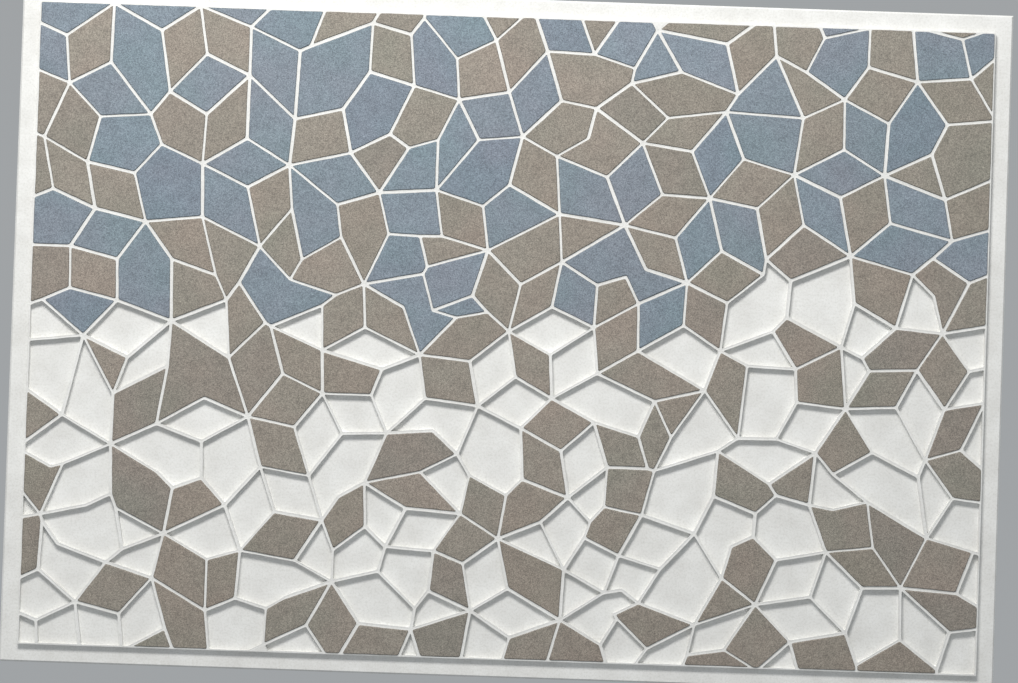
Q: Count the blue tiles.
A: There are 61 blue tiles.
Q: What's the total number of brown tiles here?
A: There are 139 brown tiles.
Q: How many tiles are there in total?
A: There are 200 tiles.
